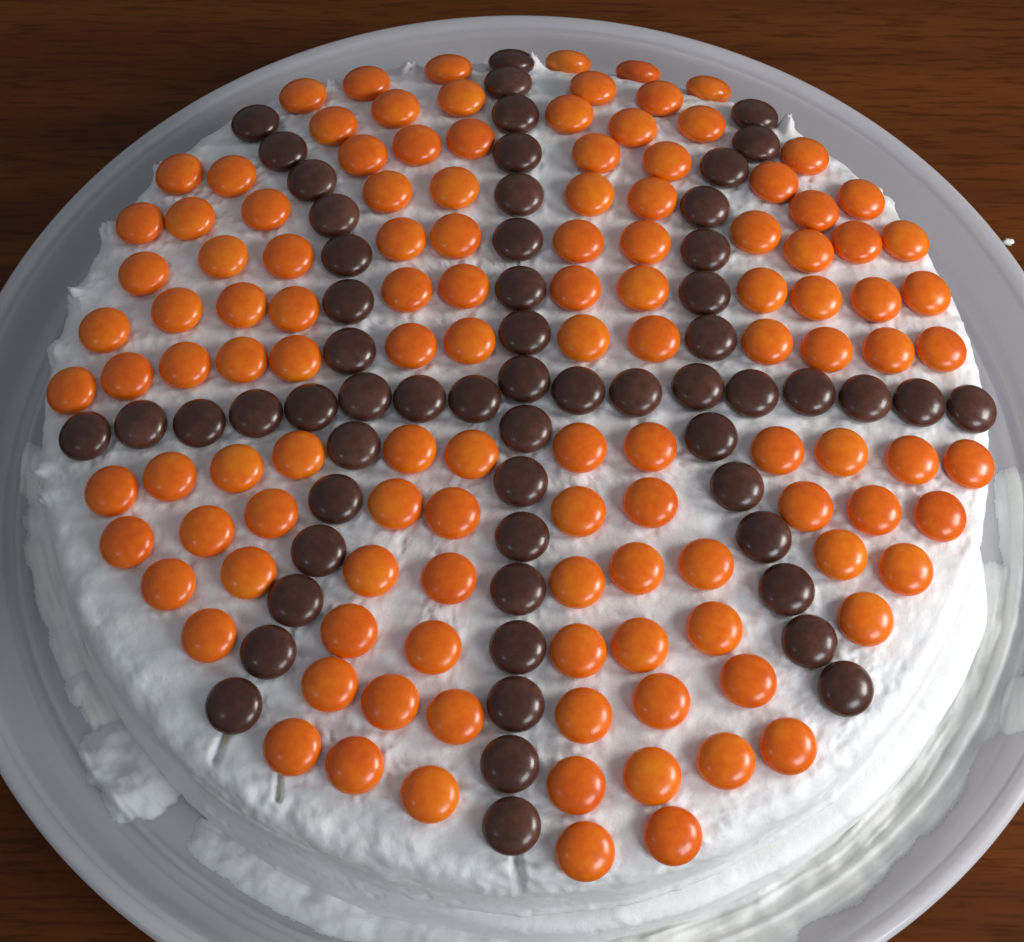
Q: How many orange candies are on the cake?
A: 121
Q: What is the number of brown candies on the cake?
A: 59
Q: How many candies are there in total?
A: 180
